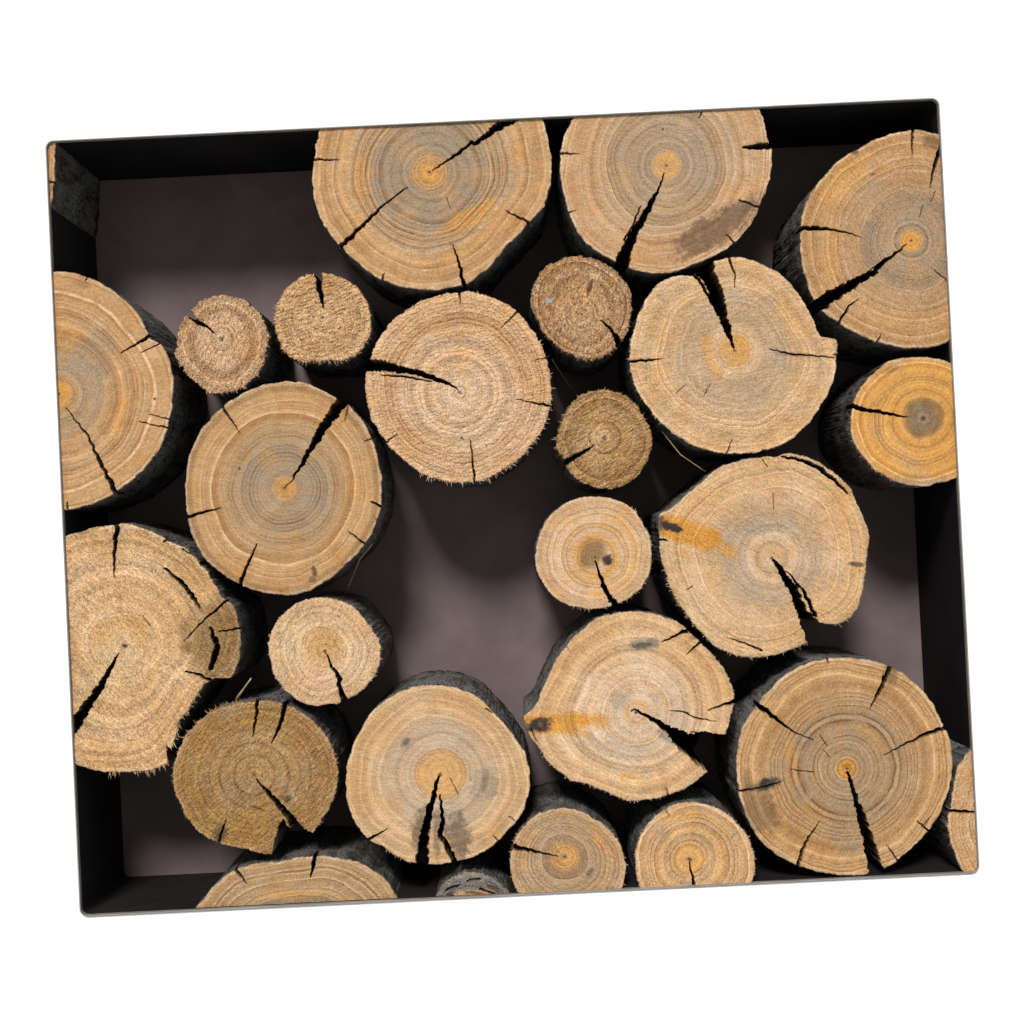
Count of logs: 26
